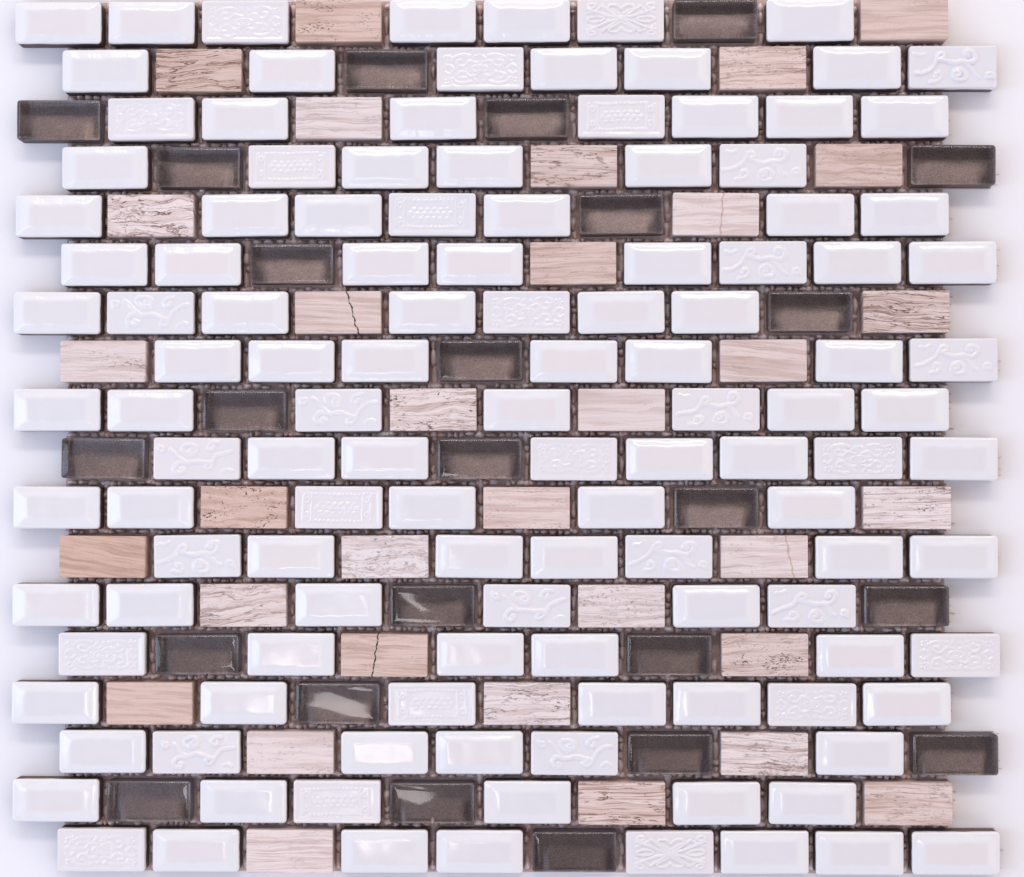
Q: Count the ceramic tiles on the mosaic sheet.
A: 123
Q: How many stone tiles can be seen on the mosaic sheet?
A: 33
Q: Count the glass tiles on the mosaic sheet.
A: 24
